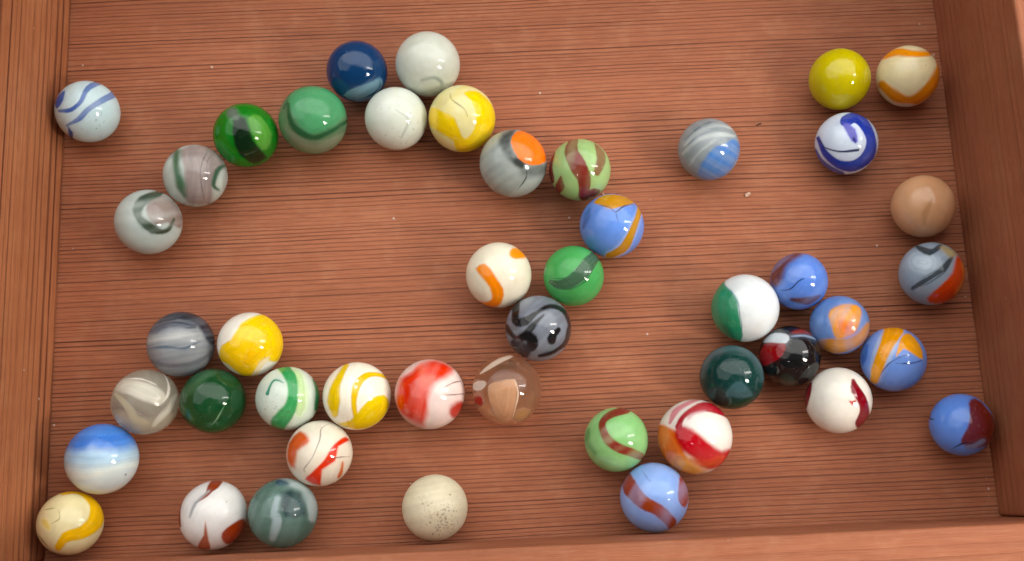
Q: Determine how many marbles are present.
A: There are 46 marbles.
